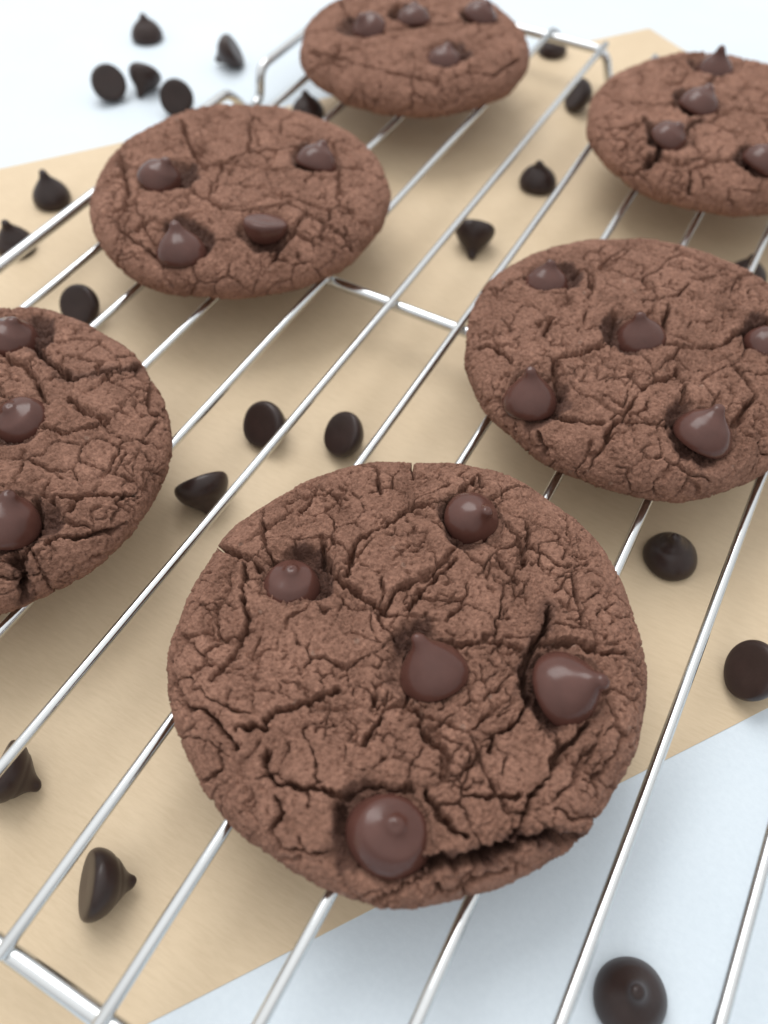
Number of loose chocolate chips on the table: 22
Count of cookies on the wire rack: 6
